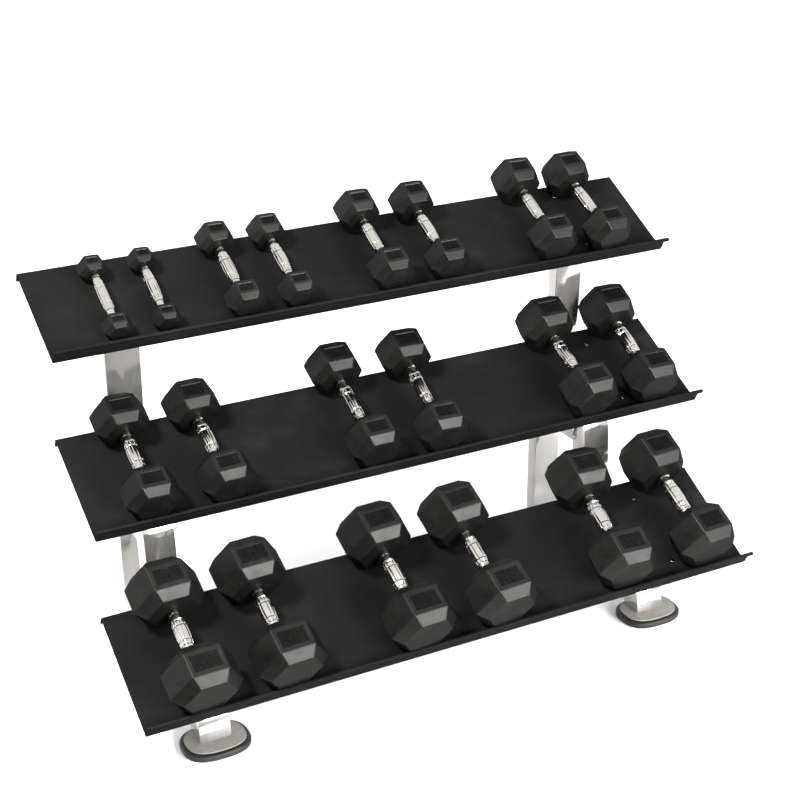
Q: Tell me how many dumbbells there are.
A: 20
